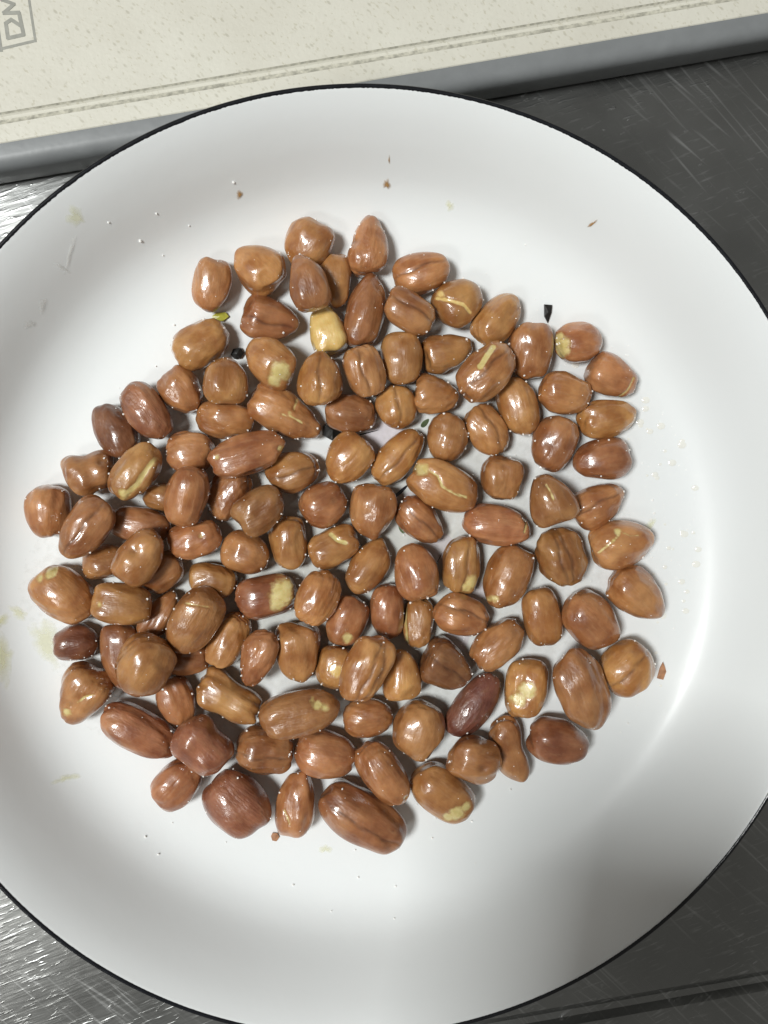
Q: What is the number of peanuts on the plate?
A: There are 123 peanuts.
